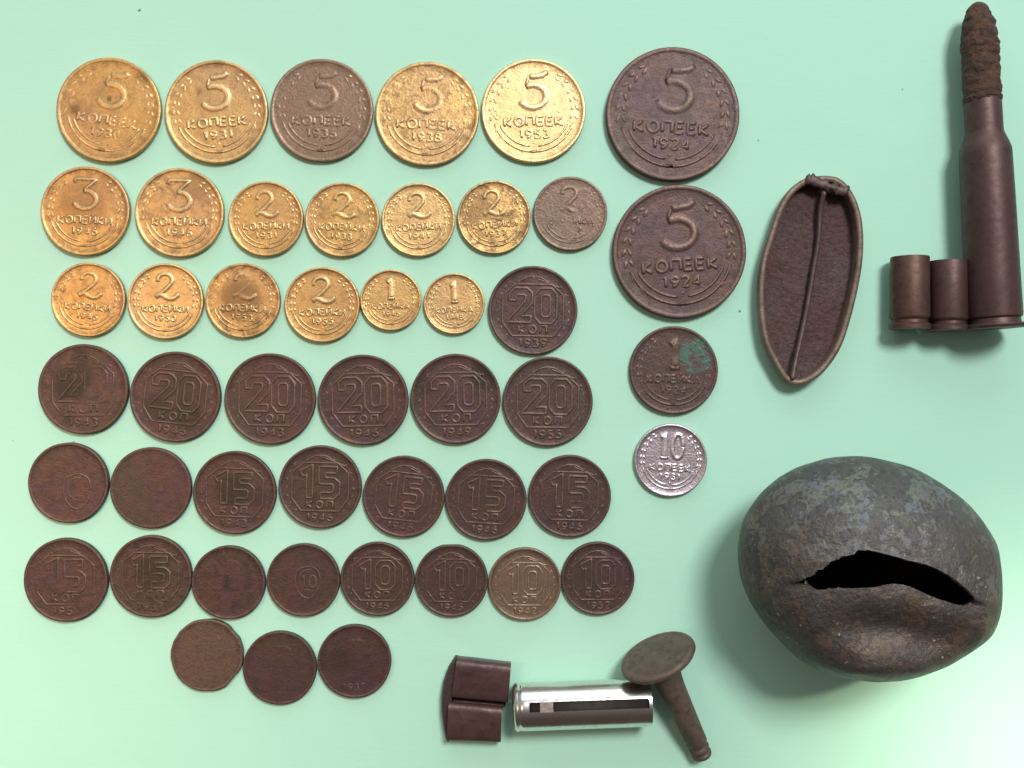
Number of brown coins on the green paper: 30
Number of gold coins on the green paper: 16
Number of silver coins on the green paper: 1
